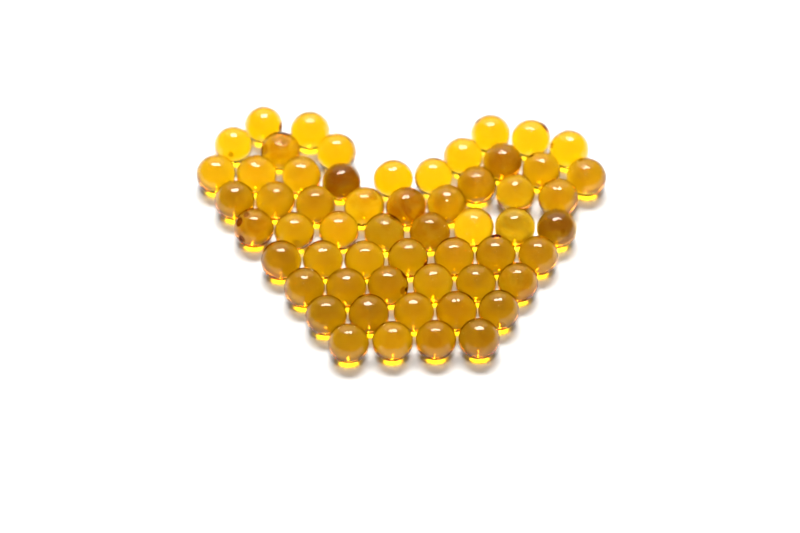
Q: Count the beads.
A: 57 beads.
